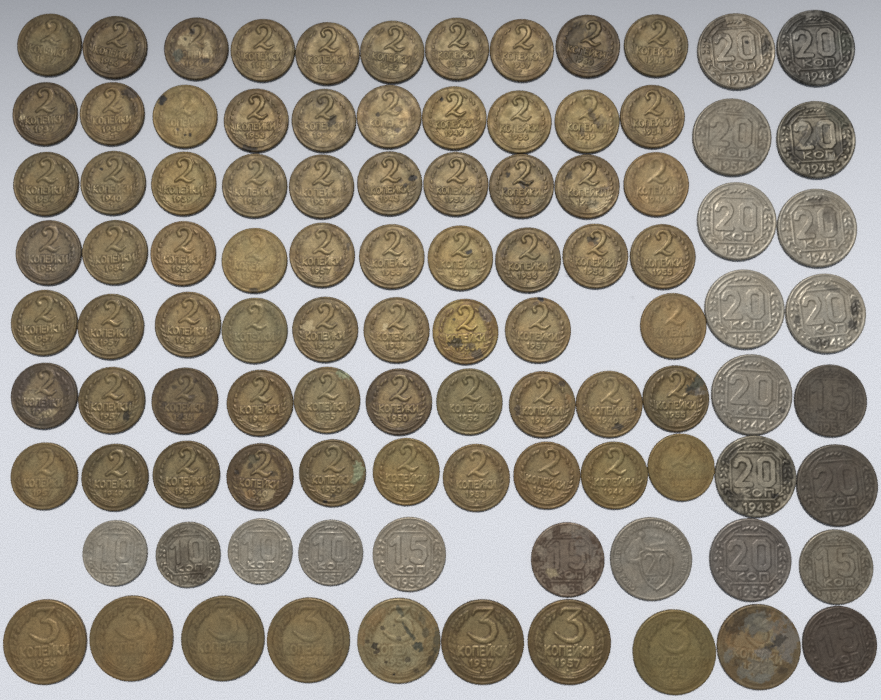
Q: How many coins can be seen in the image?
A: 100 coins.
